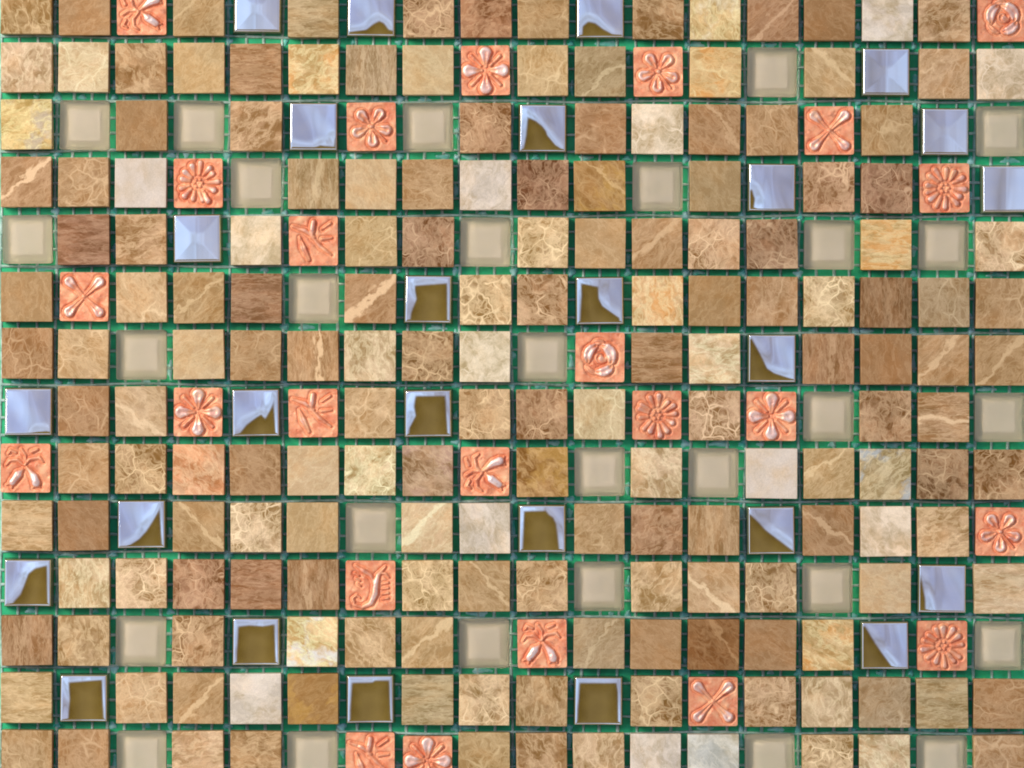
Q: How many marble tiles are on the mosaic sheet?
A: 174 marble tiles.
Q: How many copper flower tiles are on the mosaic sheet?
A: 24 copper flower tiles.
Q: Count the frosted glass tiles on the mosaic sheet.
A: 28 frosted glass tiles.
